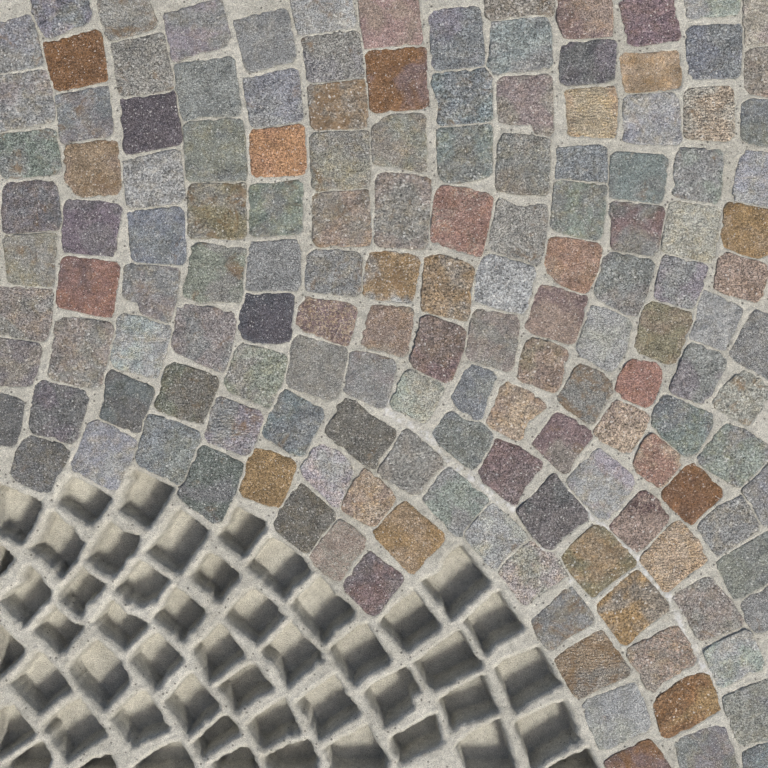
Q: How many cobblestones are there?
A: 150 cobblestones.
